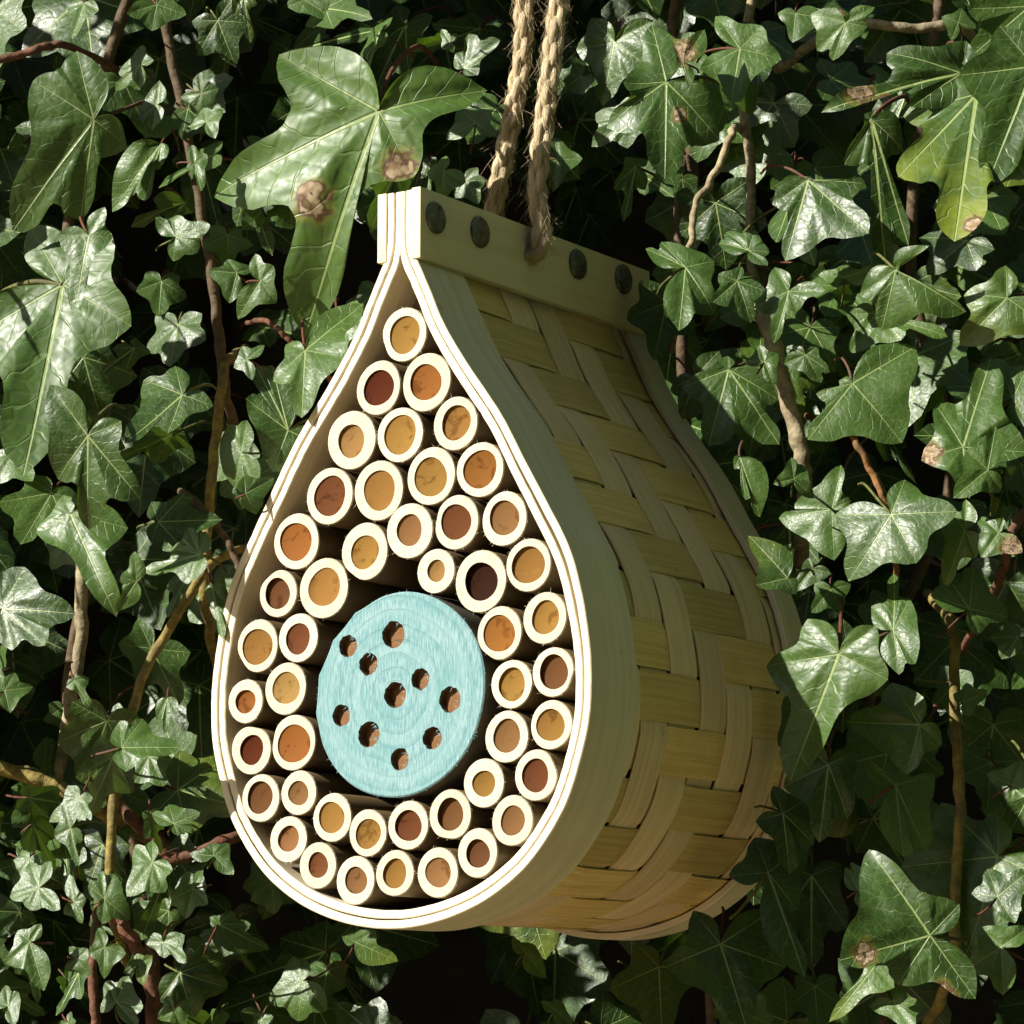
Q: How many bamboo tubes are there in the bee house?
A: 47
